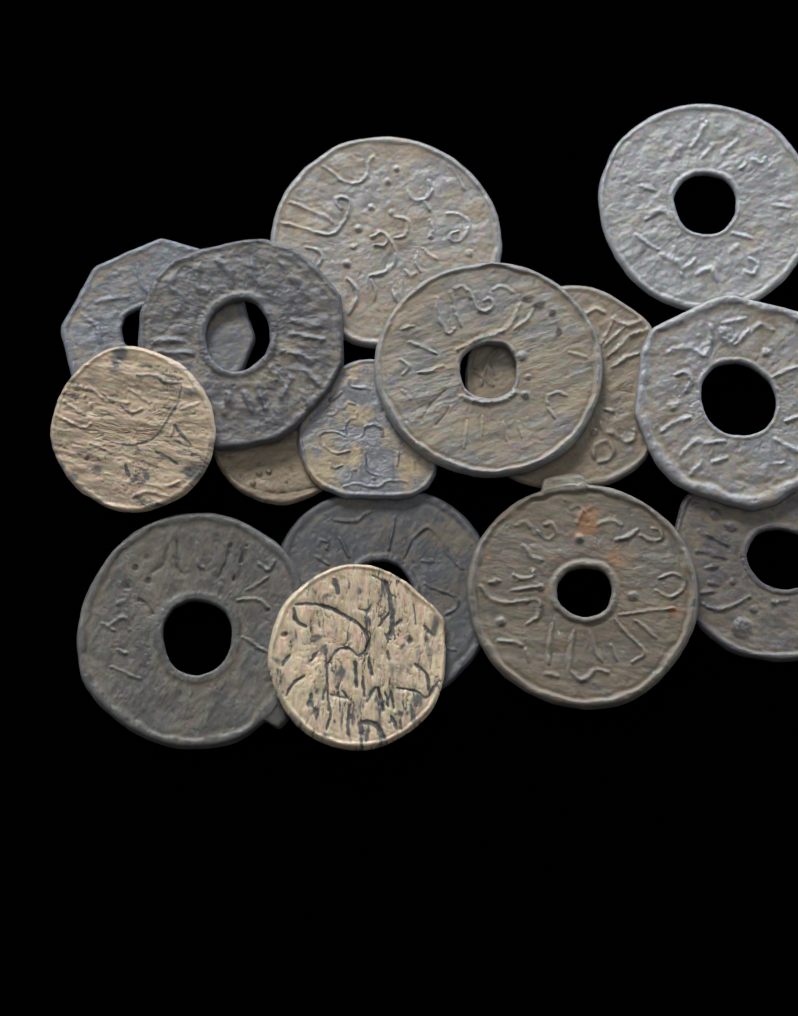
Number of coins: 15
